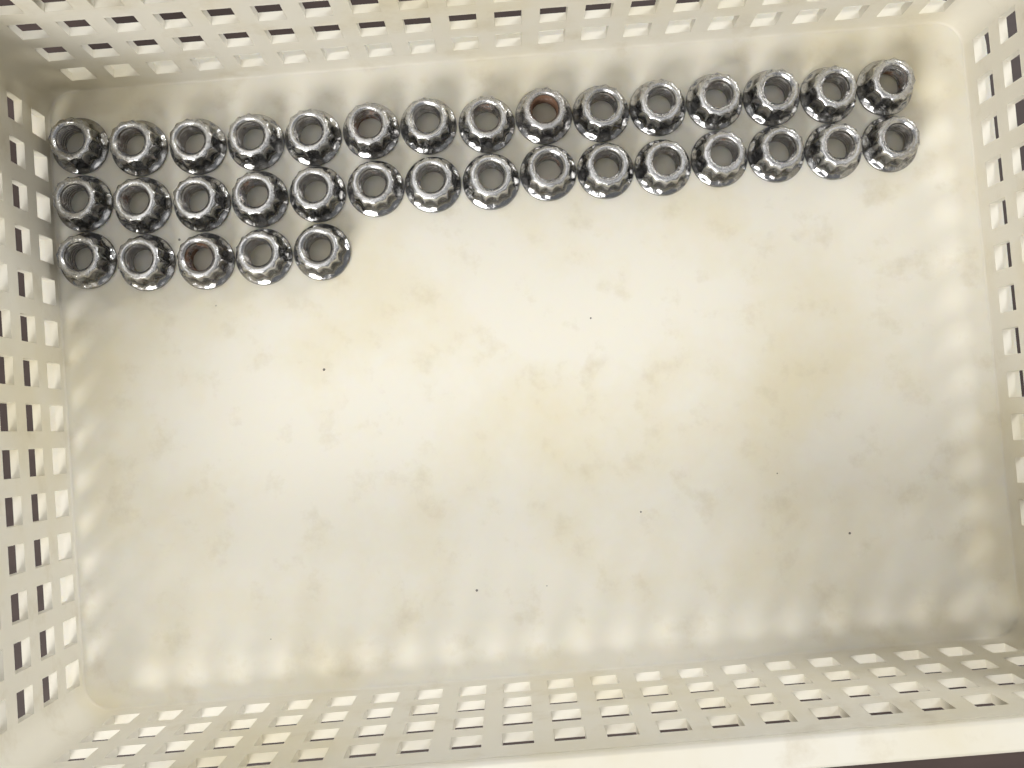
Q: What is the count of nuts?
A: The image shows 35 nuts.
